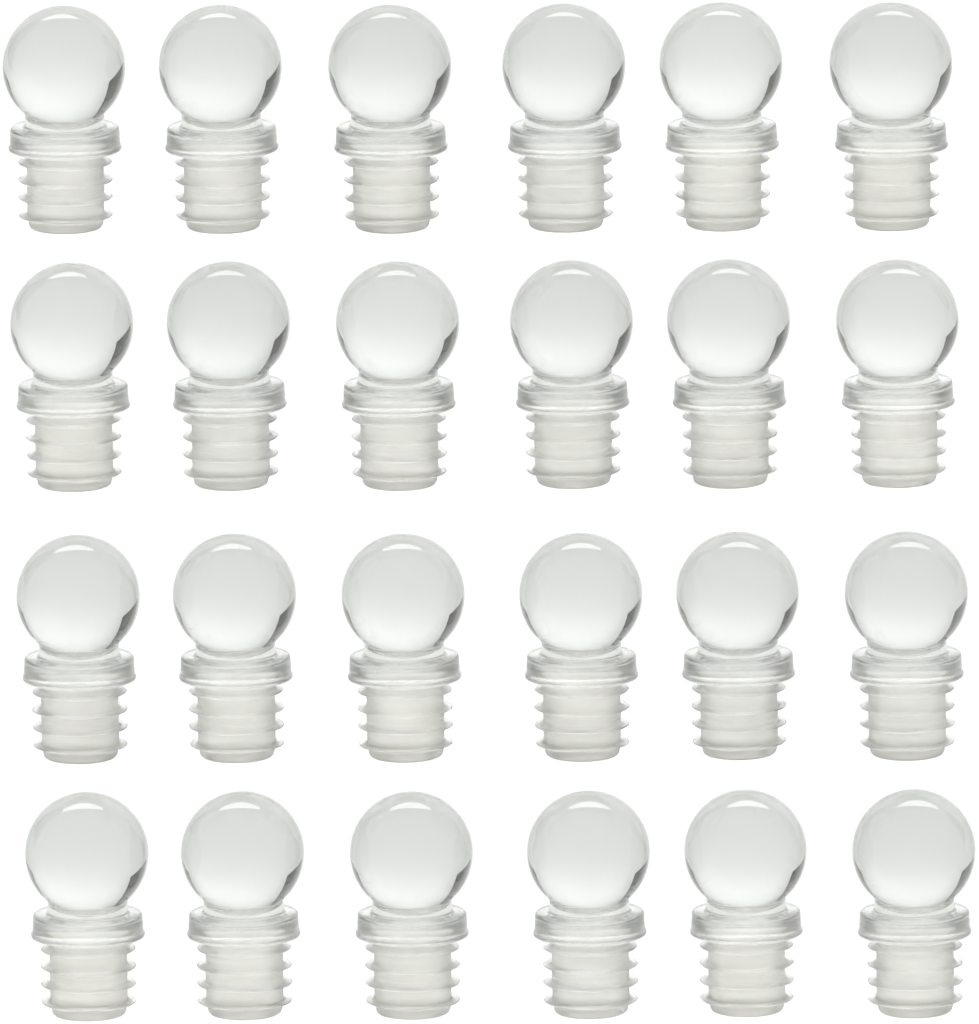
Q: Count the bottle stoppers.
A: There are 24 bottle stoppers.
